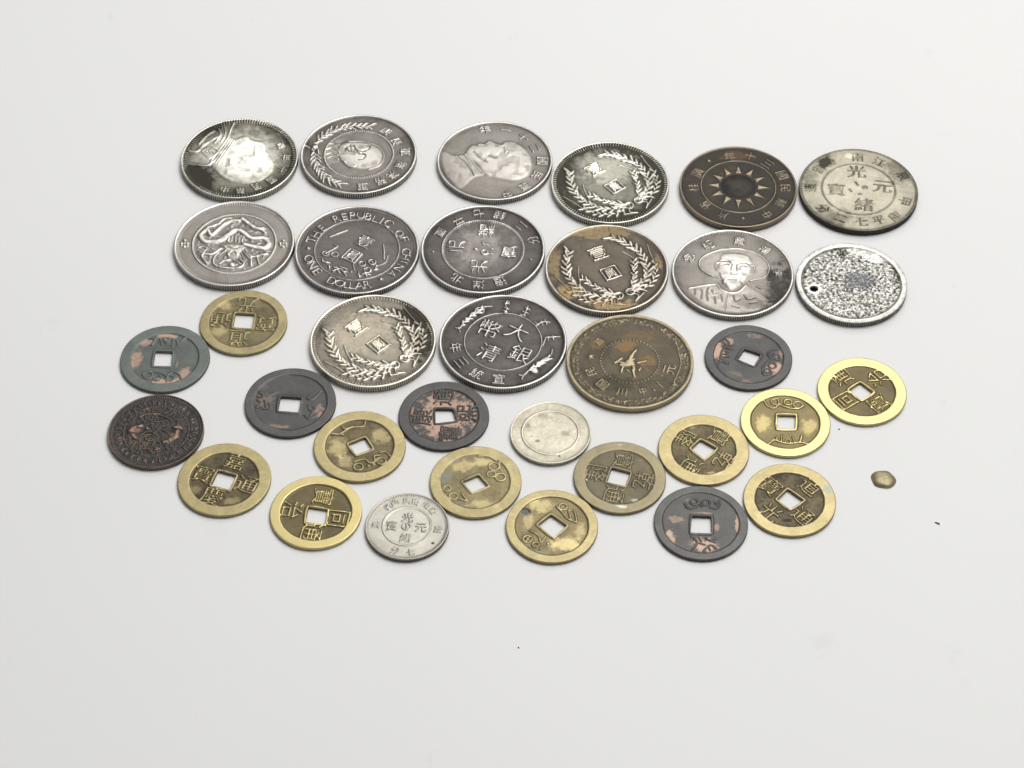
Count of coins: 34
